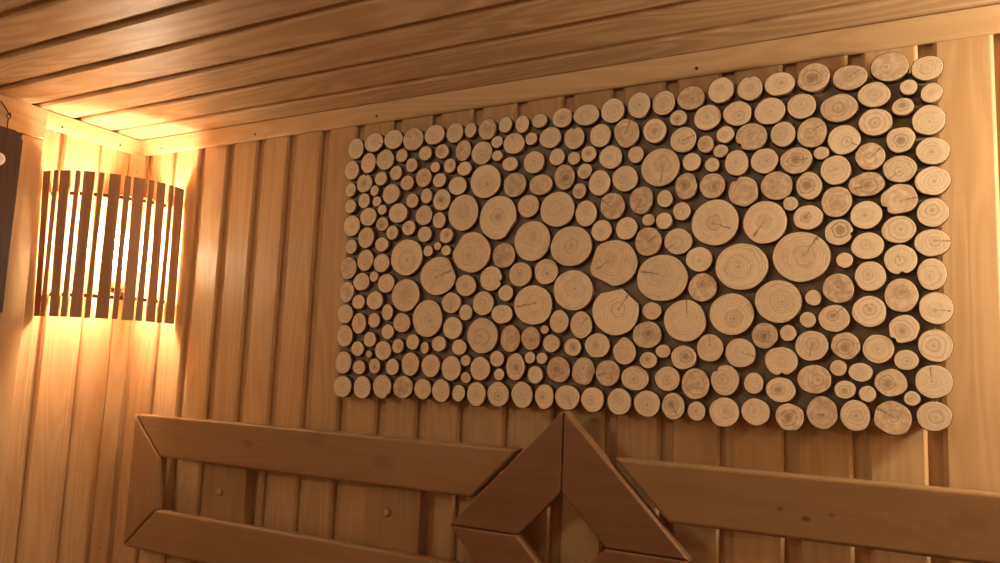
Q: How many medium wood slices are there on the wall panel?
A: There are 180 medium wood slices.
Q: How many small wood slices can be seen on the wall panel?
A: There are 103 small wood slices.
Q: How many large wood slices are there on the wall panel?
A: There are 25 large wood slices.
